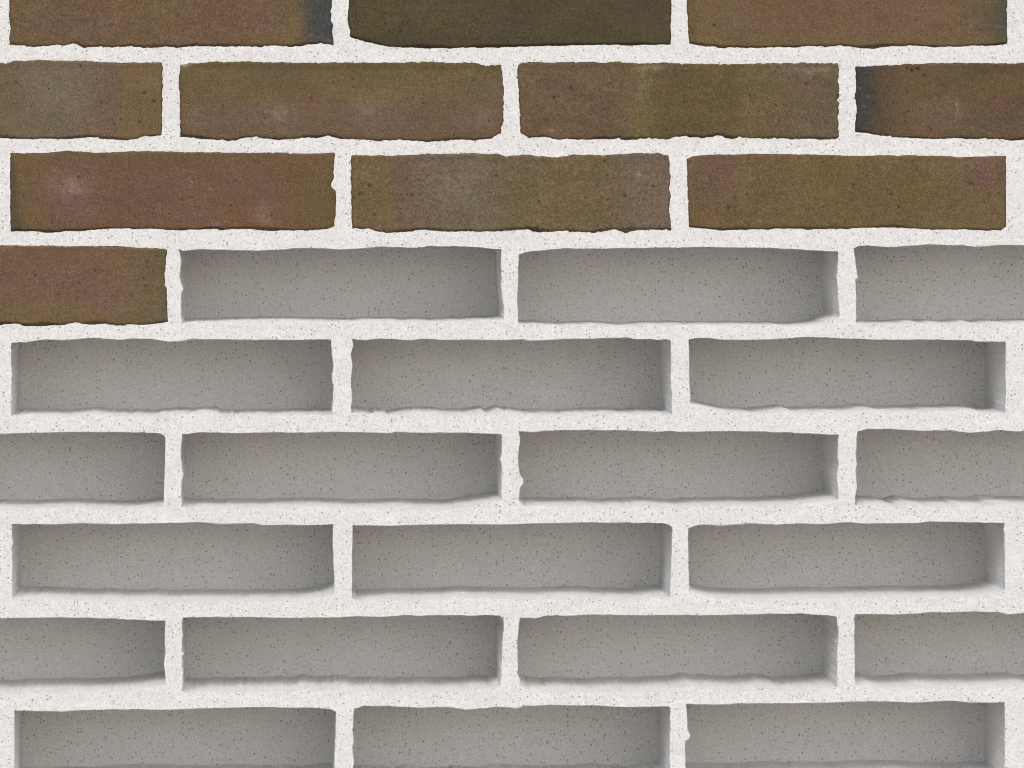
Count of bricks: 11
